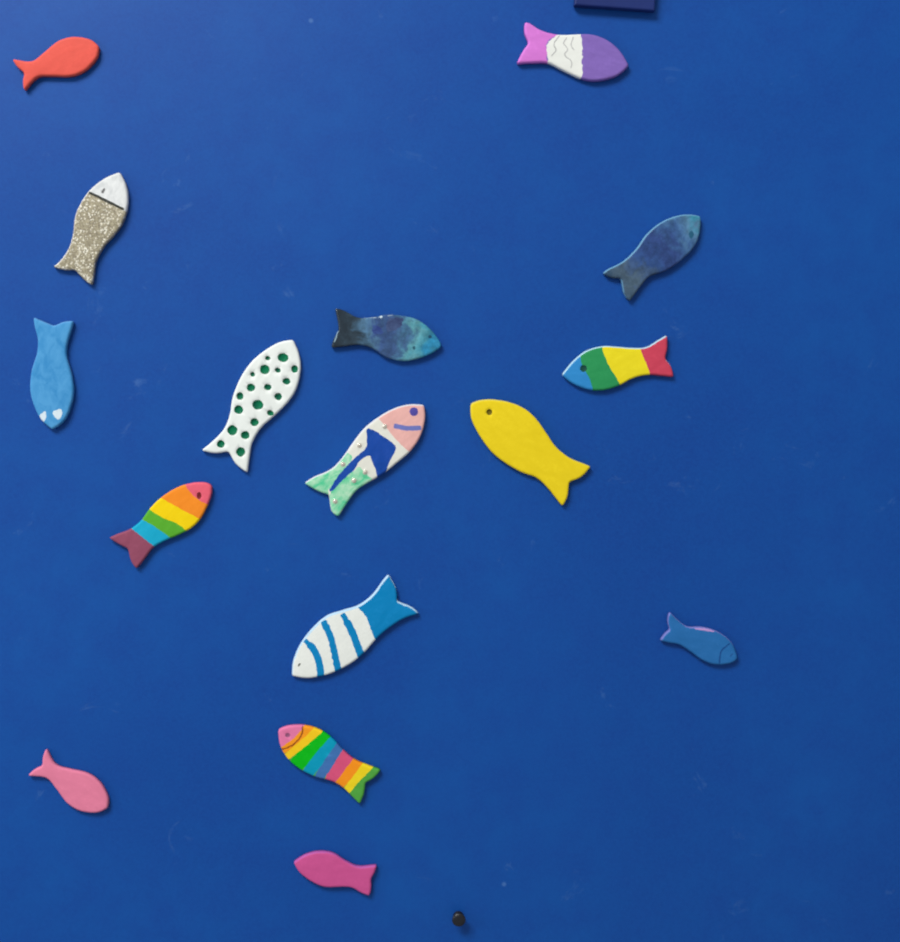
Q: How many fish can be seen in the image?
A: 16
